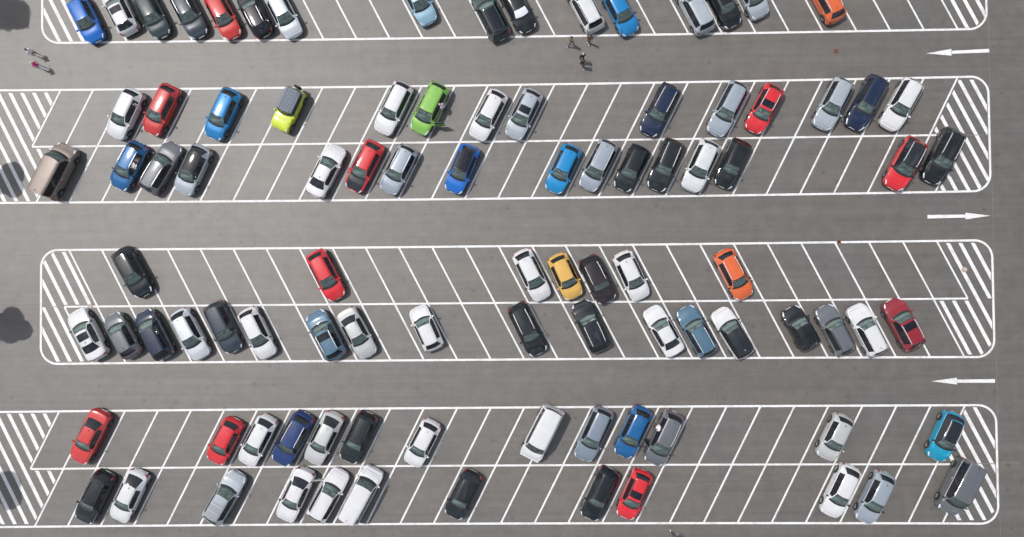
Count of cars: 96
